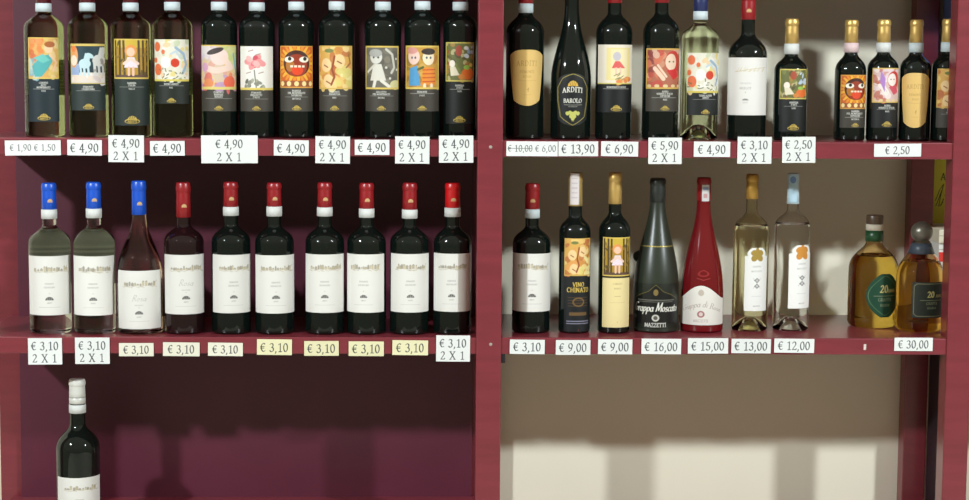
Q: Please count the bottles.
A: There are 42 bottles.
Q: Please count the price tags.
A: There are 36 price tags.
